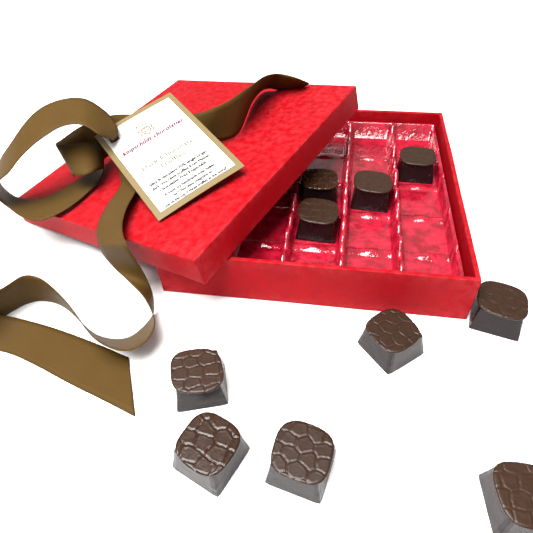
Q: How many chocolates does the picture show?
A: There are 10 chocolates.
